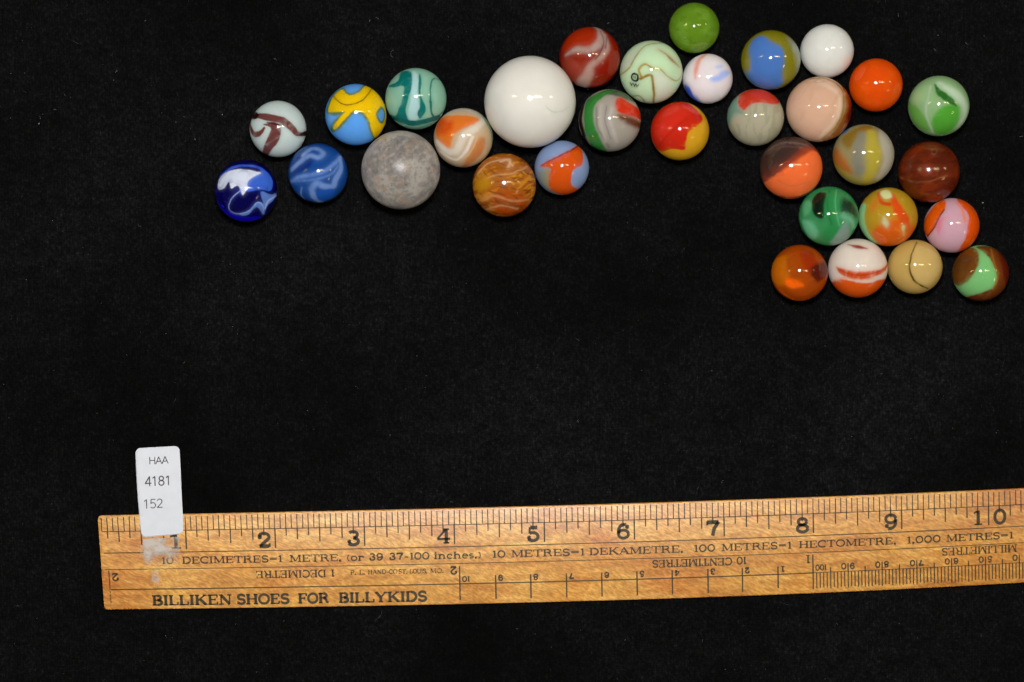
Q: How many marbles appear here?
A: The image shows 32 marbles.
